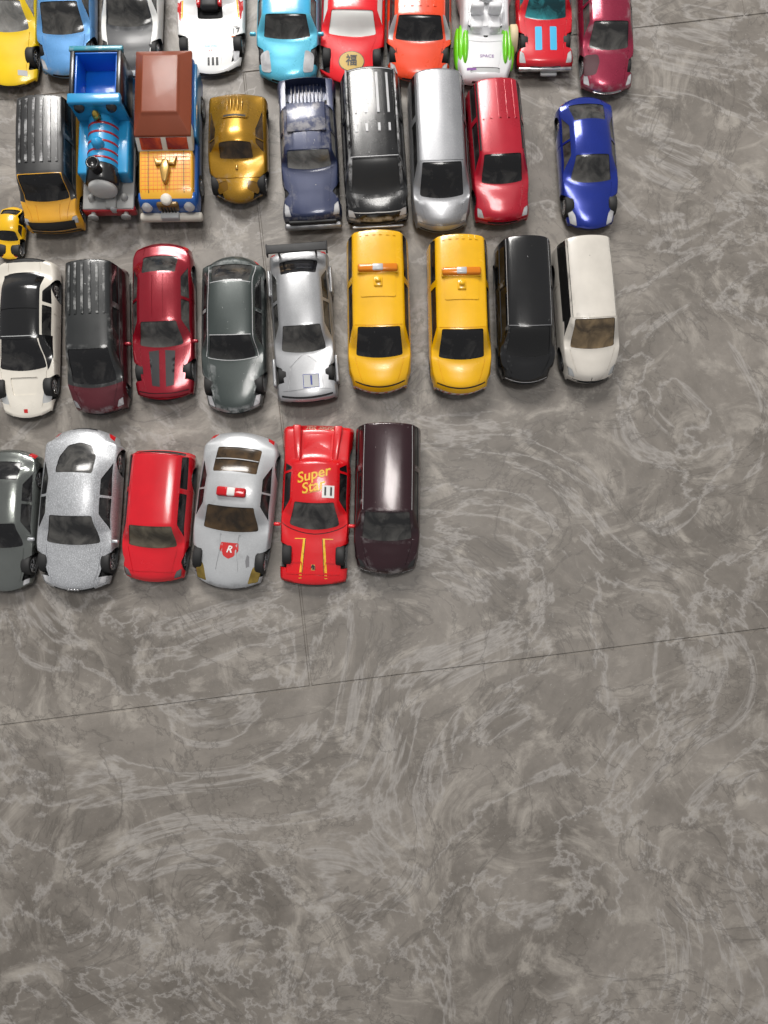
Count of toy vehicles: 35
